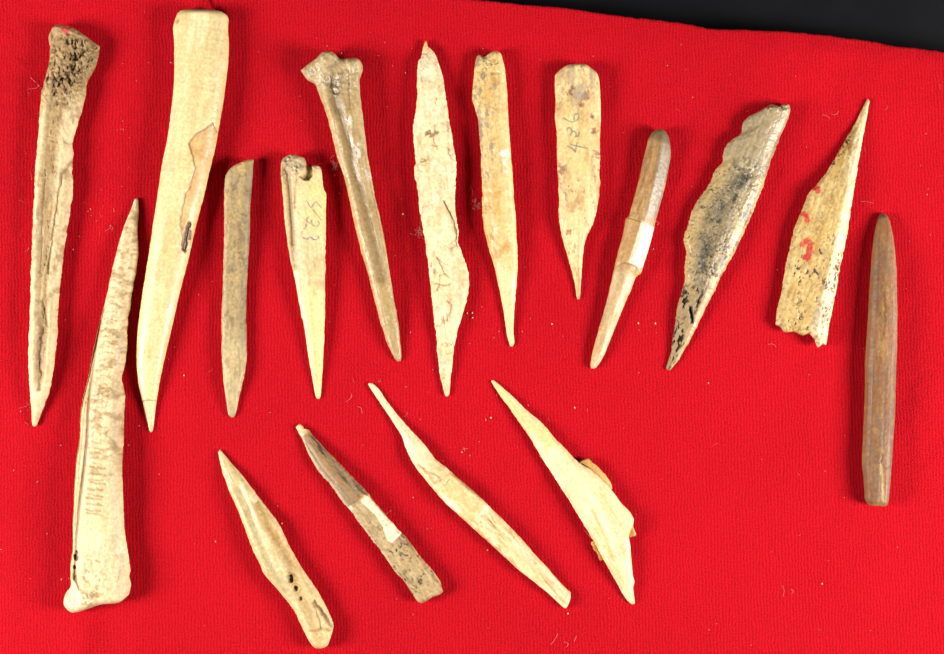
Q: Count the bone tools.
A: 17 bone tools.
